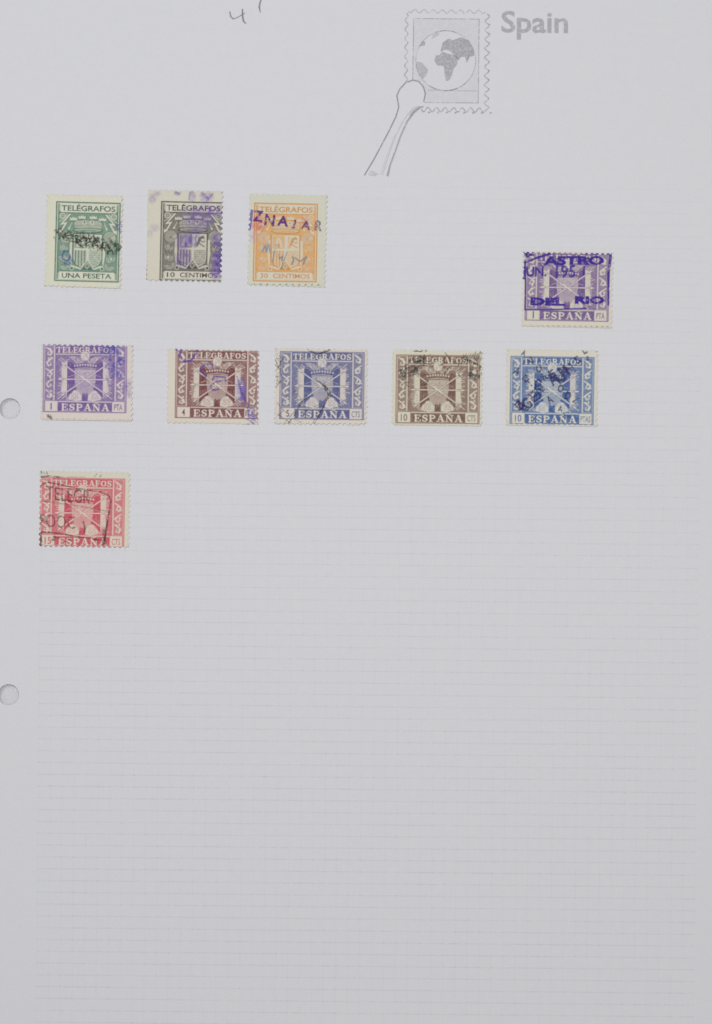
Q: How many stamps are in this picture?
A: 10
